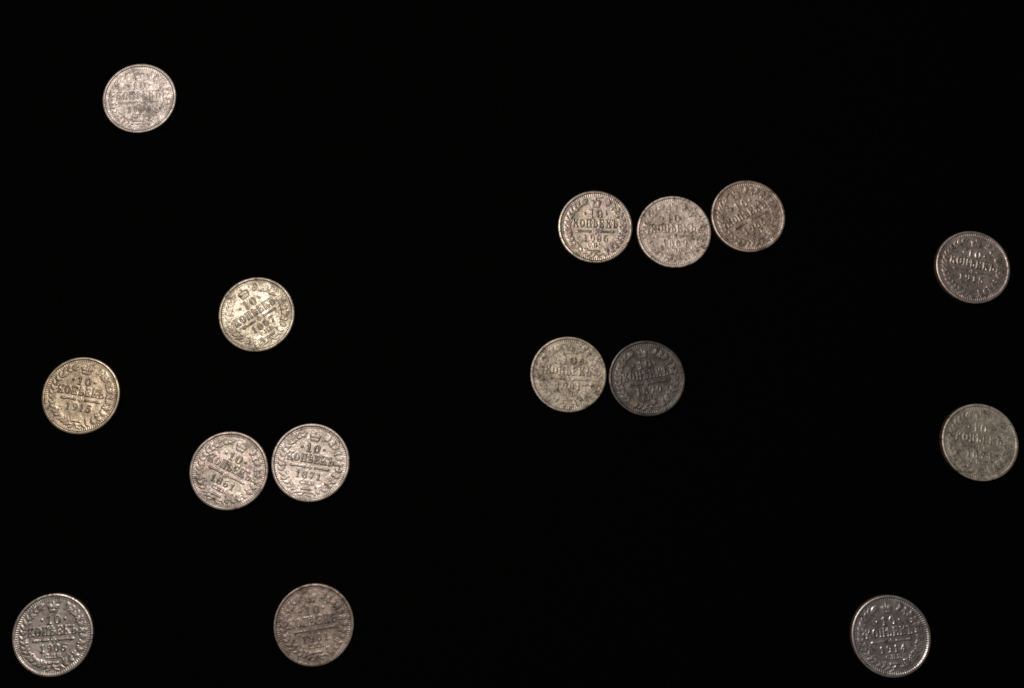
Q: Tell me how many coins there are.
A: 15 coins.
